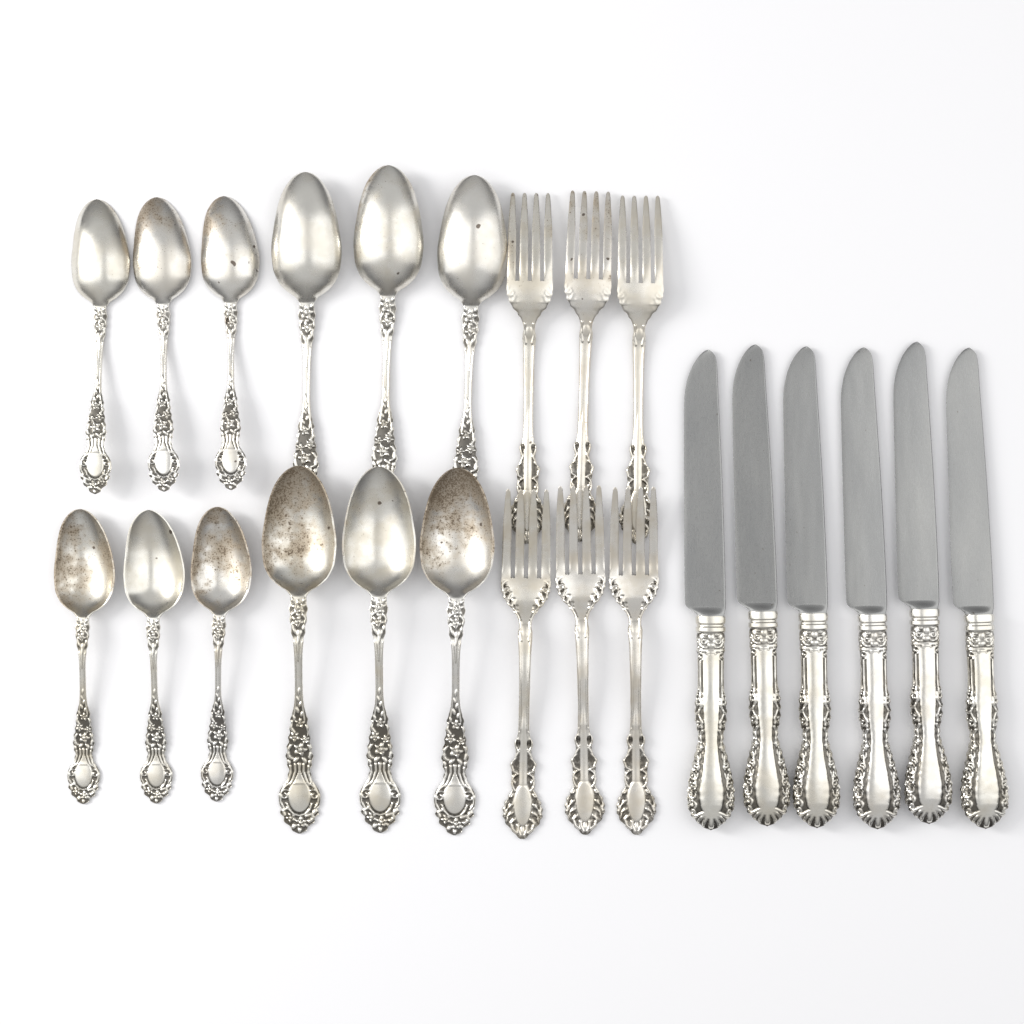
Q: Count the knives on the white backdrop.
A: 6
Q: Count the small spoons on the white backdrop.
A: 6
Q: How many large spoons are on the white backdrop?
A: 6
